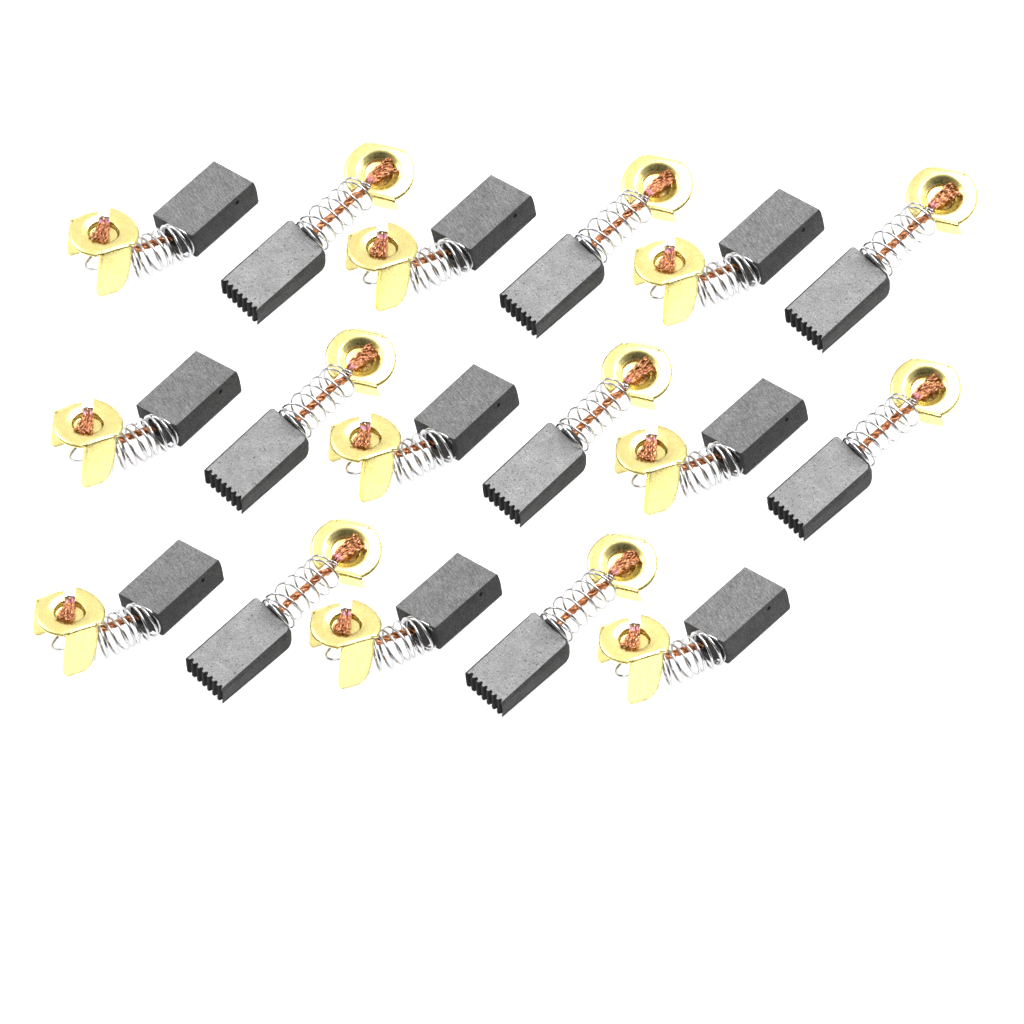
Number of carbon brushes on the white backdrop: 17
